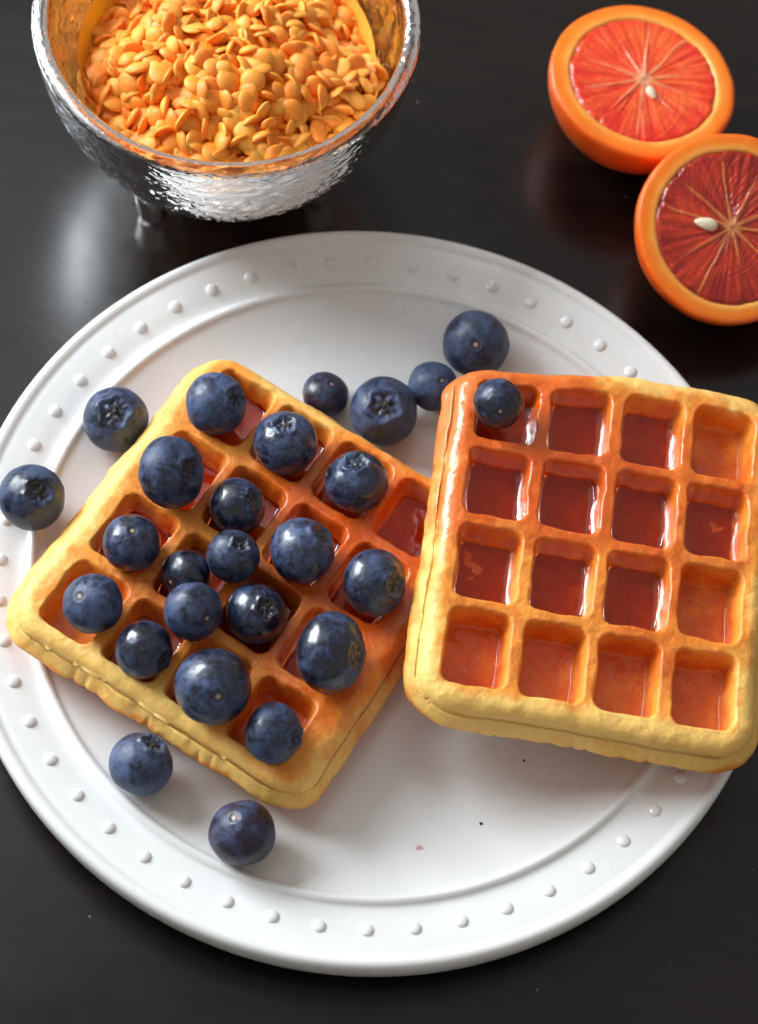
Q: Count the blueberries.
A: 26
